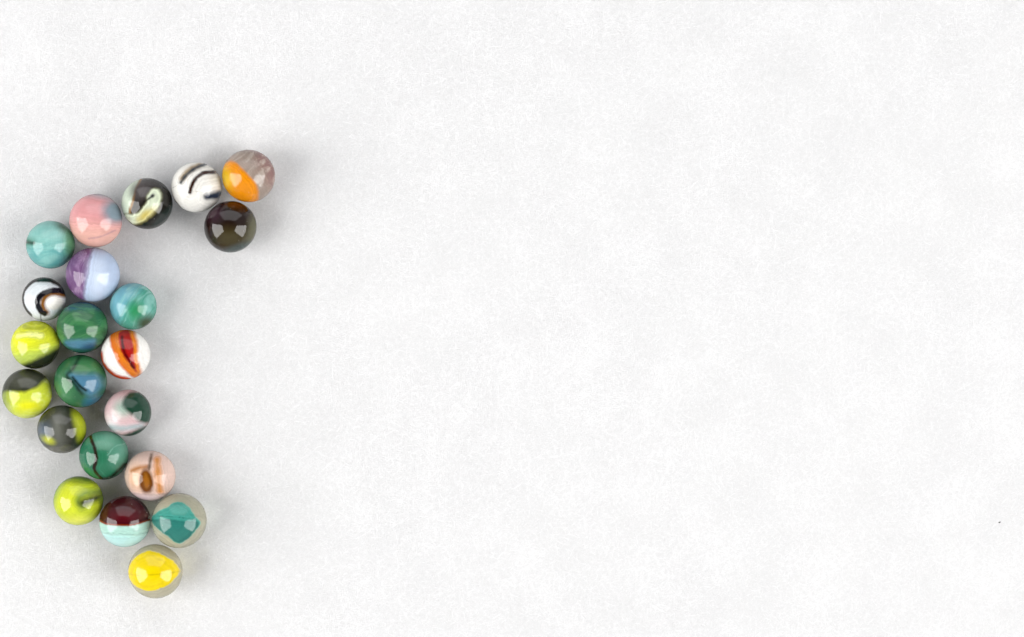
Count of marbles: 22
